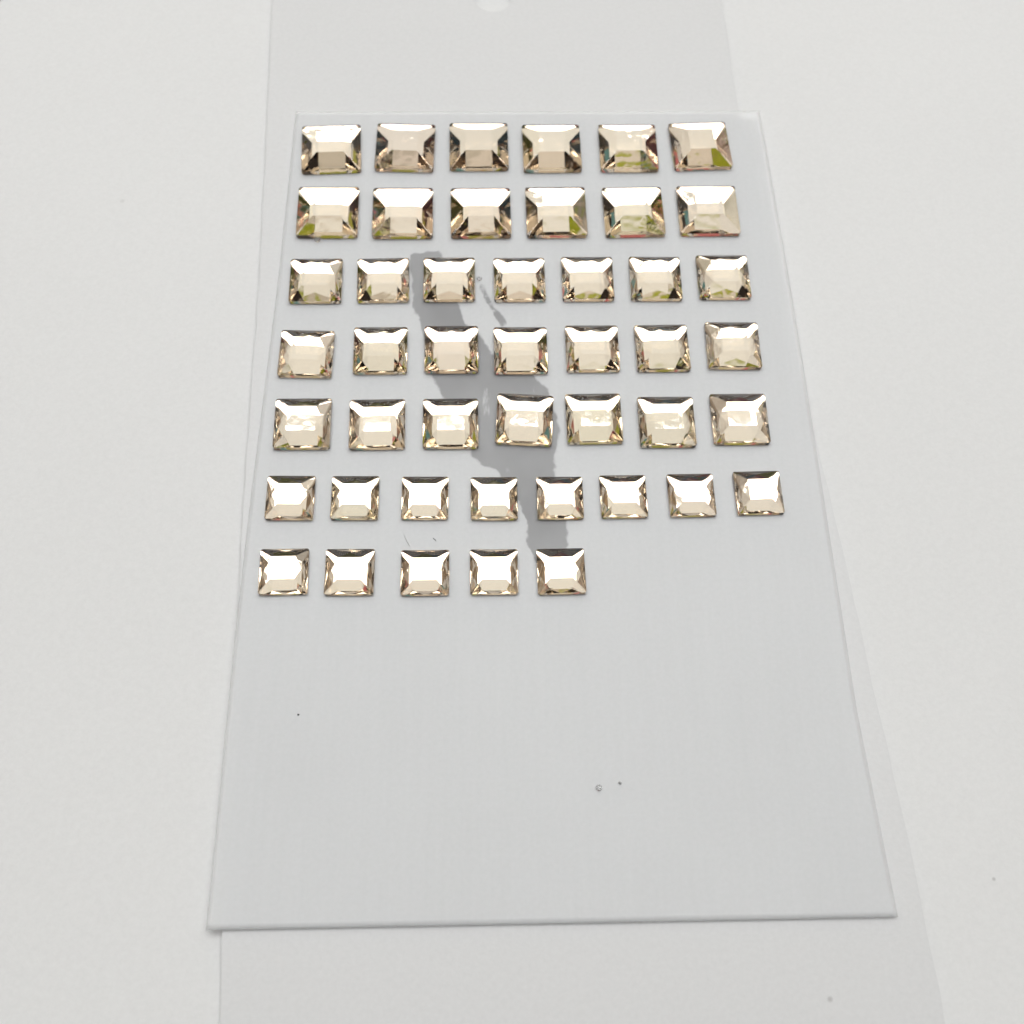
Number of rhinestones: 46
